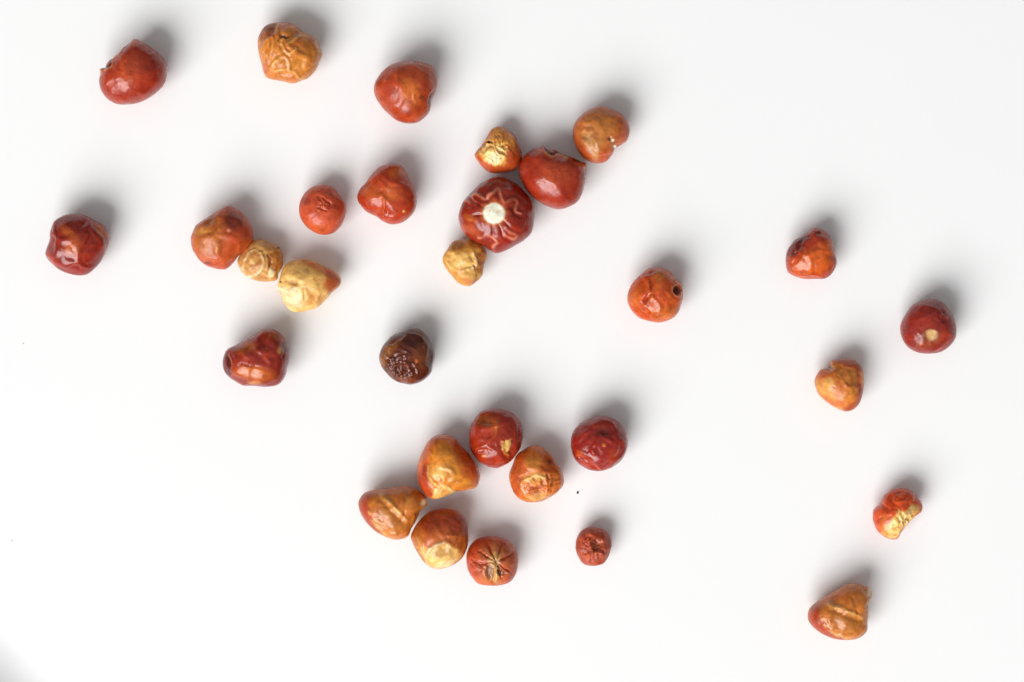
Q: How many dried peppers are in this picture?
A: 30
